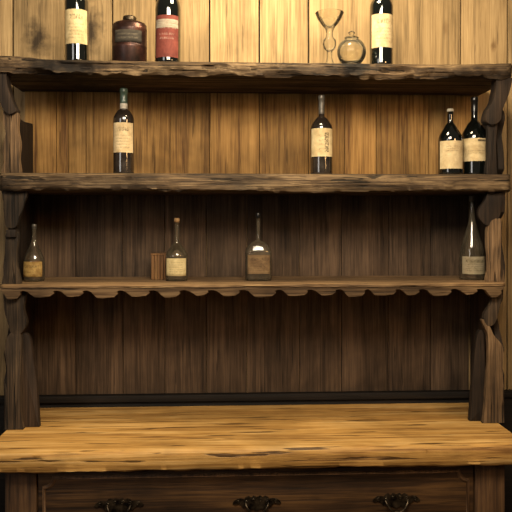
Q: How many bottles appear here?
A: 11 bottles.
